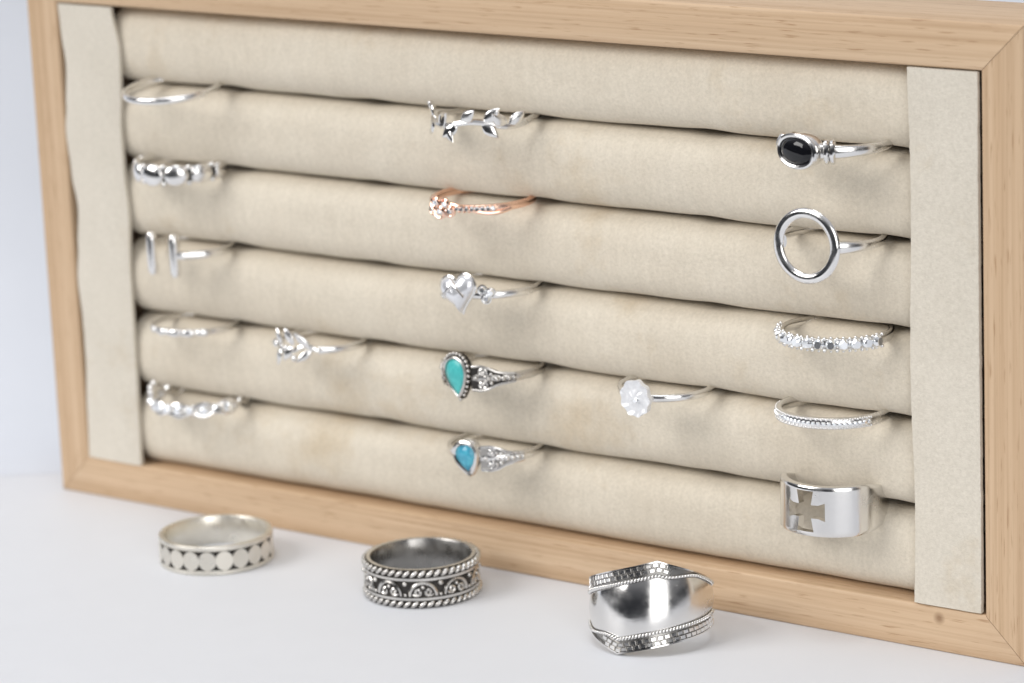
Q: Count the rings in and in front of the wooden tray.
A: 20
